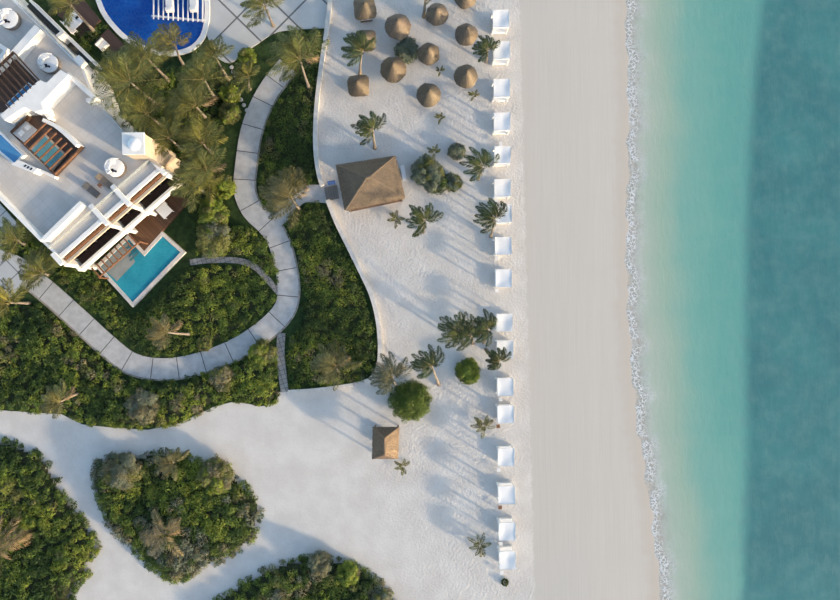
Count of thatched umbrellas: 11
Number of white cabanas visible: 17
